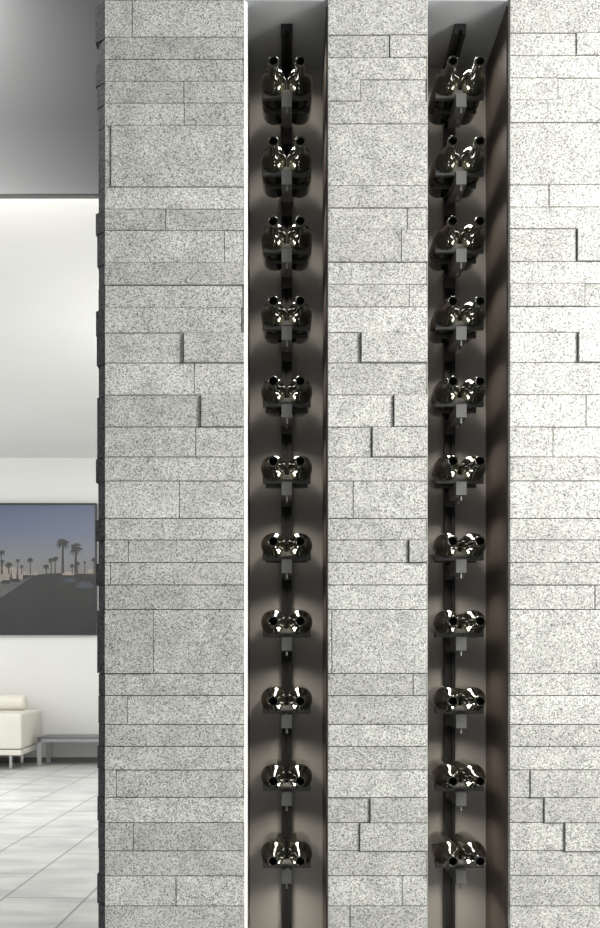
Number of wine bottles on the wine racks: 44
